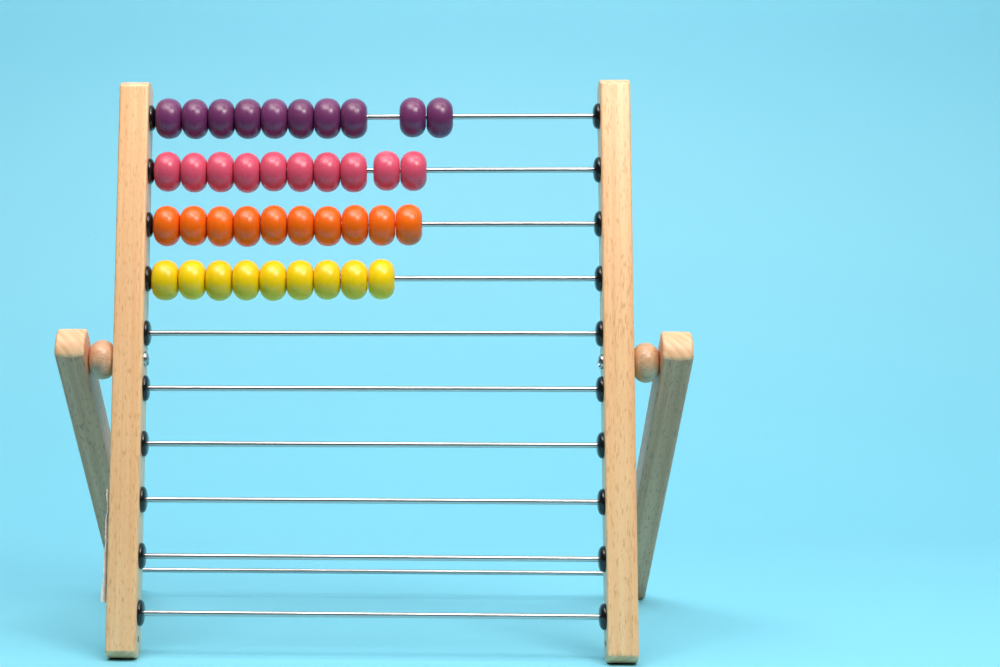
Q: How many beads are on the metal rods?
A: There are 39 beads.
